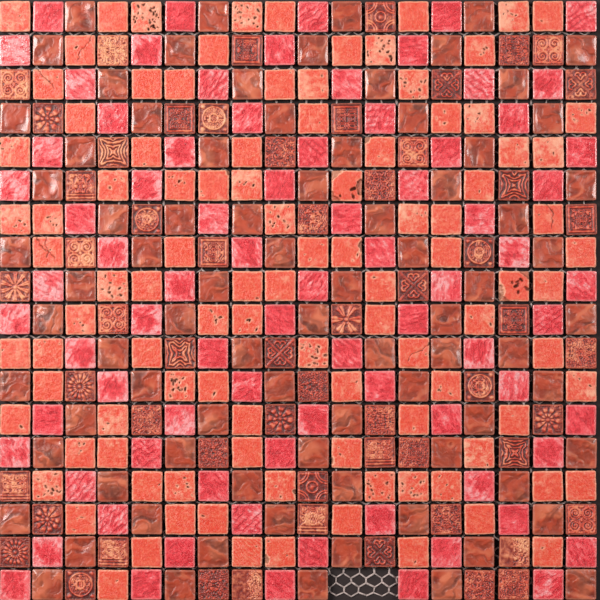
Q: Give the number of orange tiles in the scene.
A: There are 102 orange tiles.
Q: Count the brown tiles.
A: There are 82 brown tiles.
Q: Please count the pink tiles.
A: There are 80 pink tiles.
